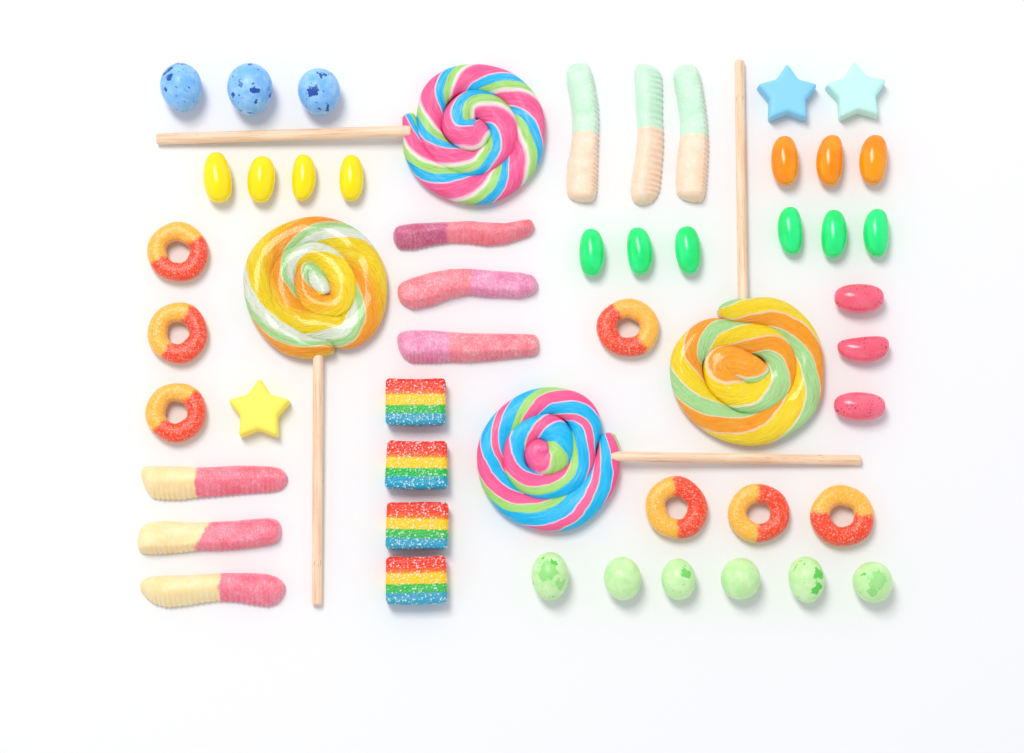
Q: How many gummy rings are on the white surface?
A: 7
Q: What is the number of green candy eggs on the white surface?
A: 6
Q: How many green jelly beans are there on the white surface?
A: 6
